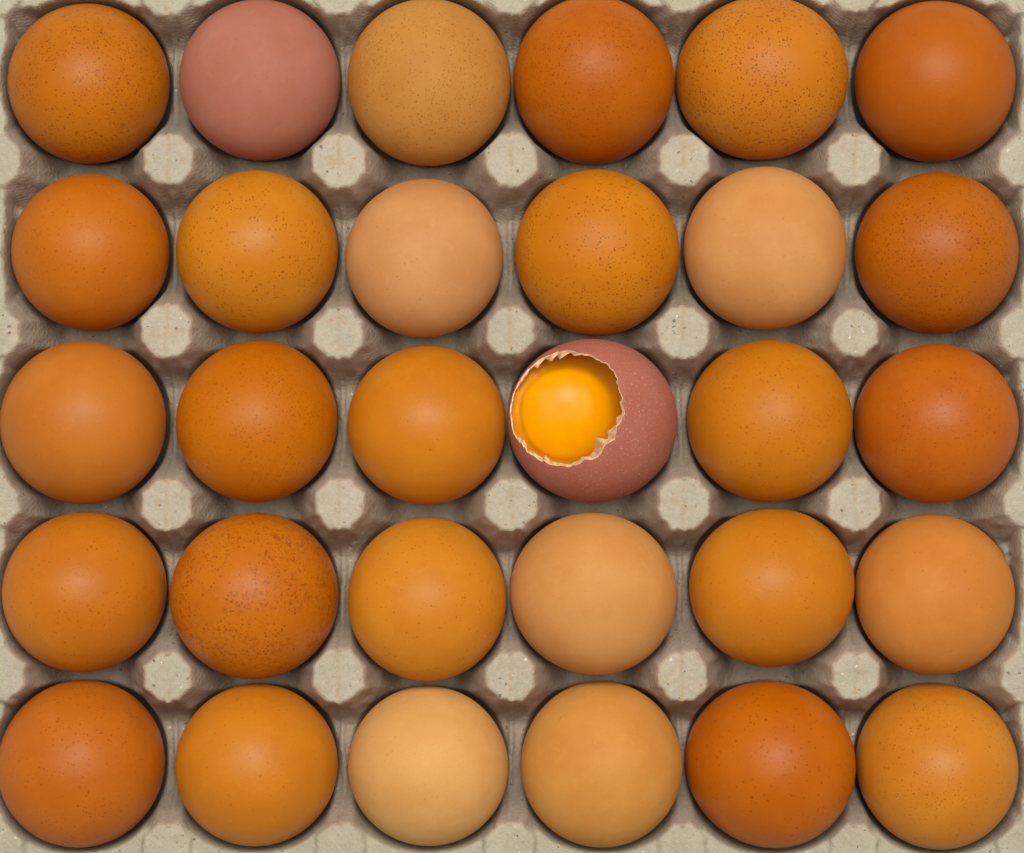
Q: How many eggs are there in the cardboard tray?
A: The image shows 30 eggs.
